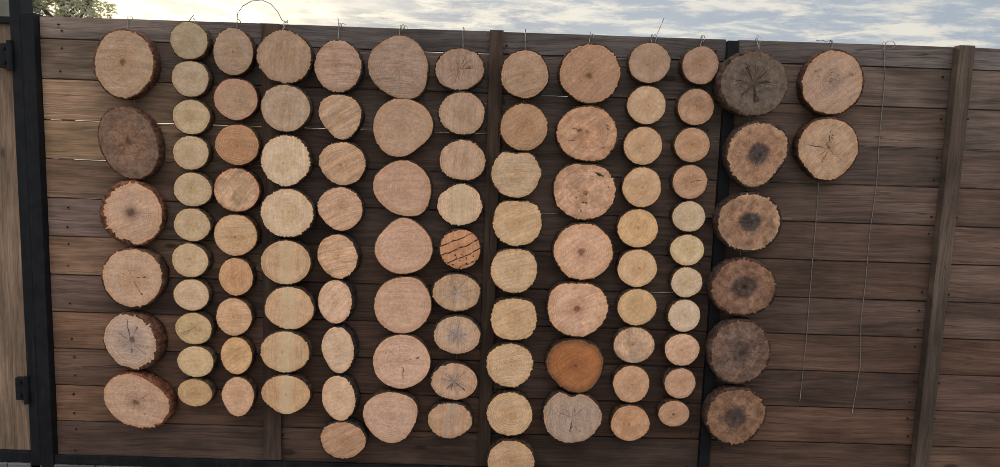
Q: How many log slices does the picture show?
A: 104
